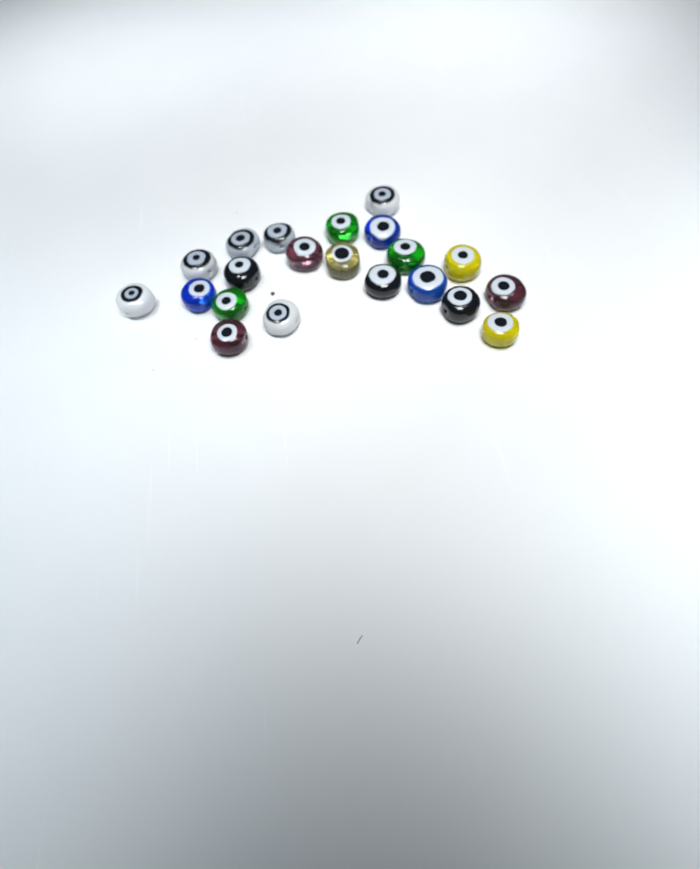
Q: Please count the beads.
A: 21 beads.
